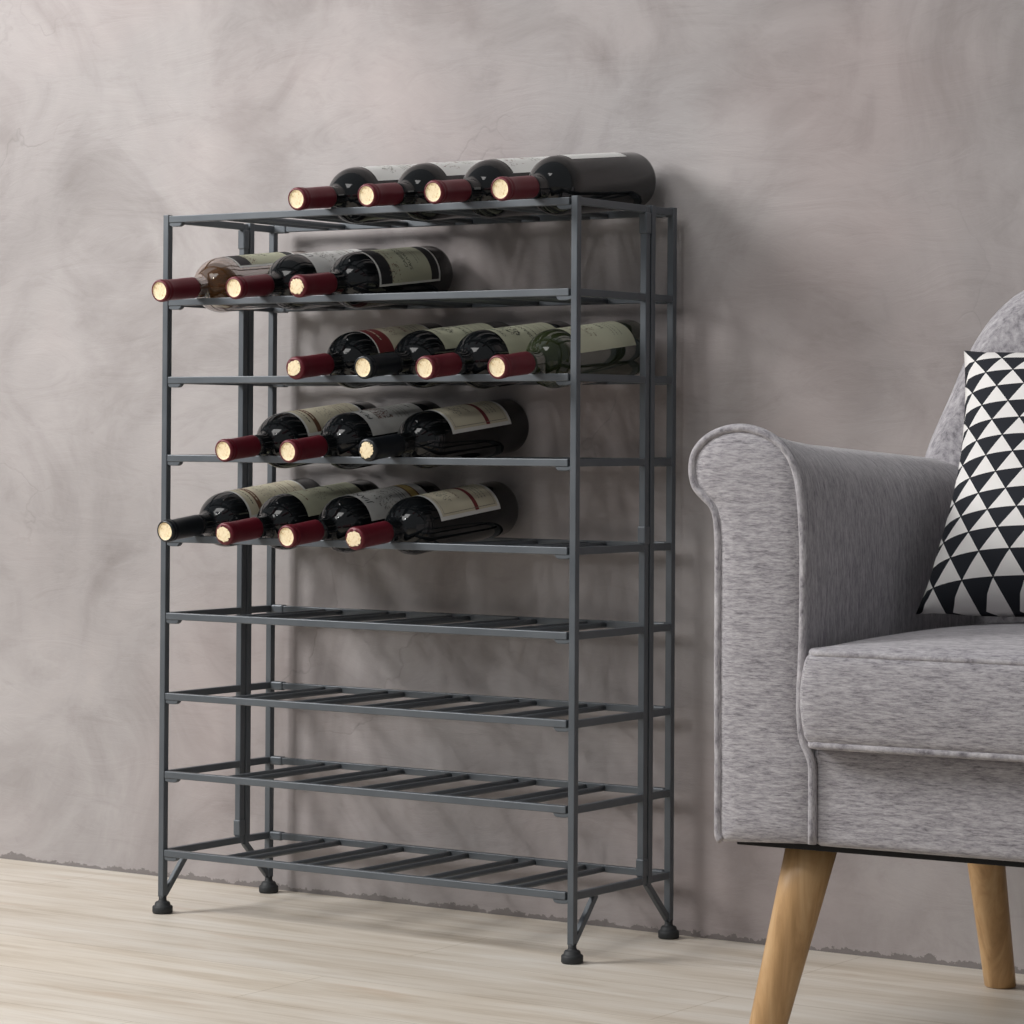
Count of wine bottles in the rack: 18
